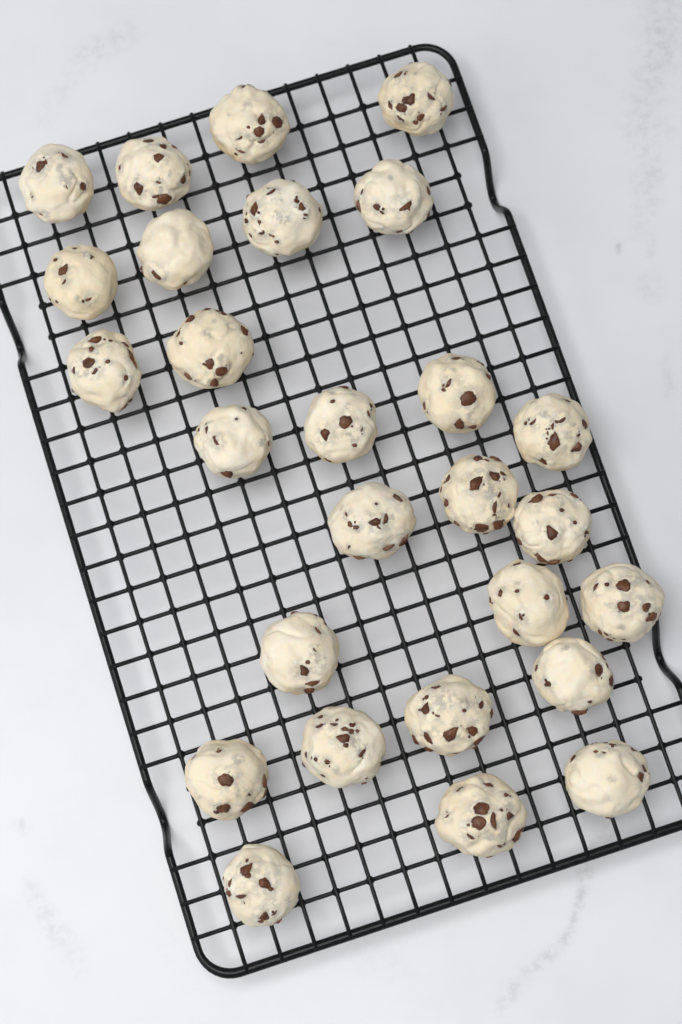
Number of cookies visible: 27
